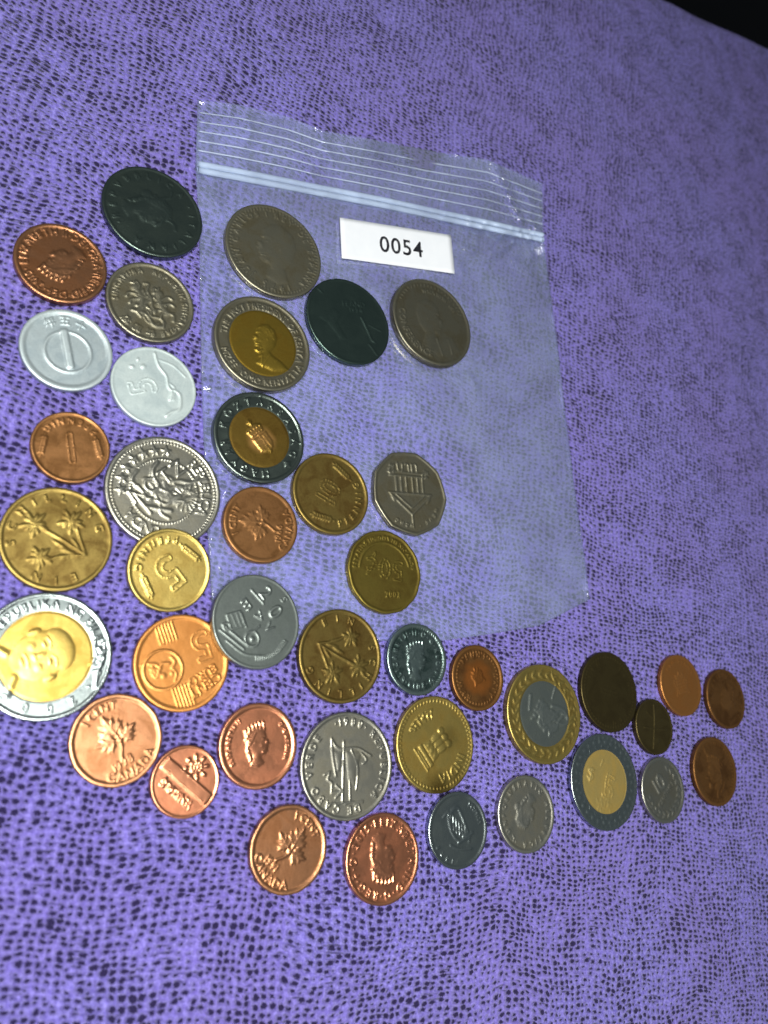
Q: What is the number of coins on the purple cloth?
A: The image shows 41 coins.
